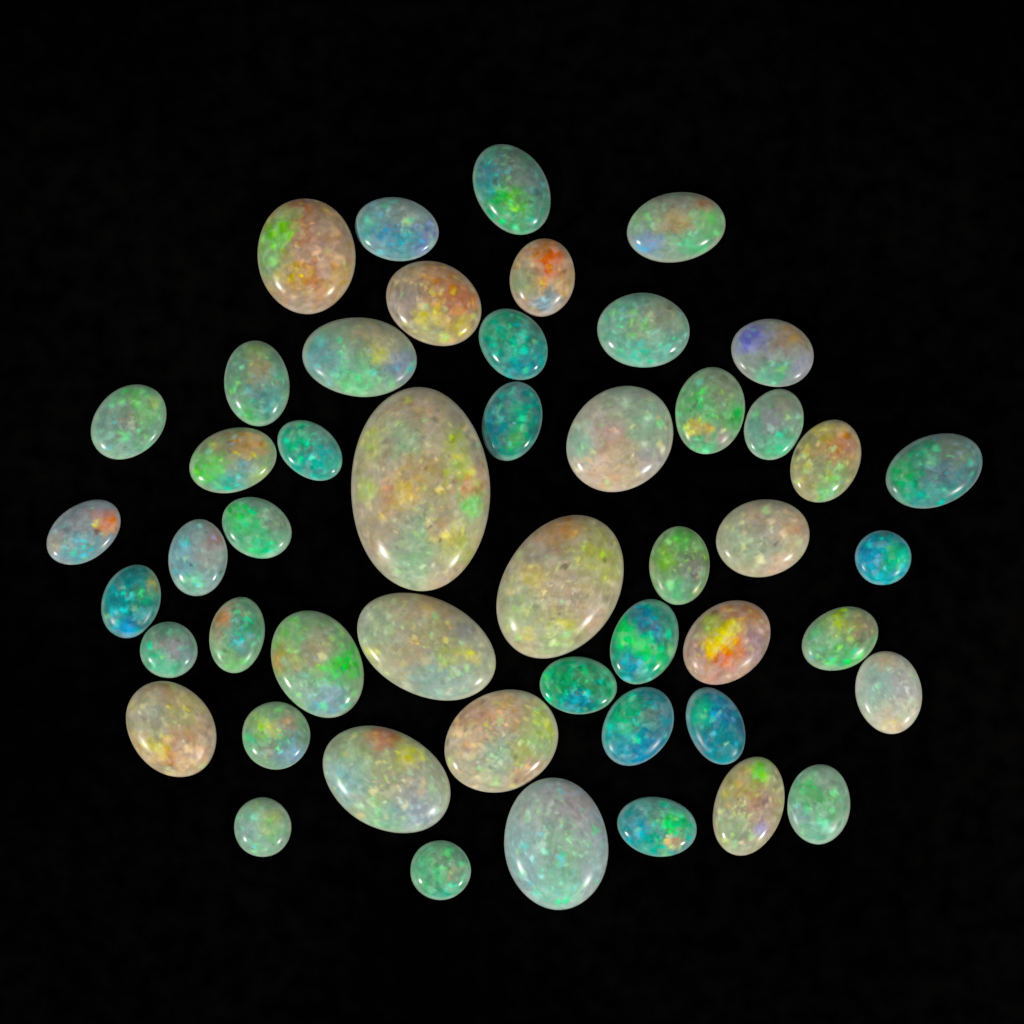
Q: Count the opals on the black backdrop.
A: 50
